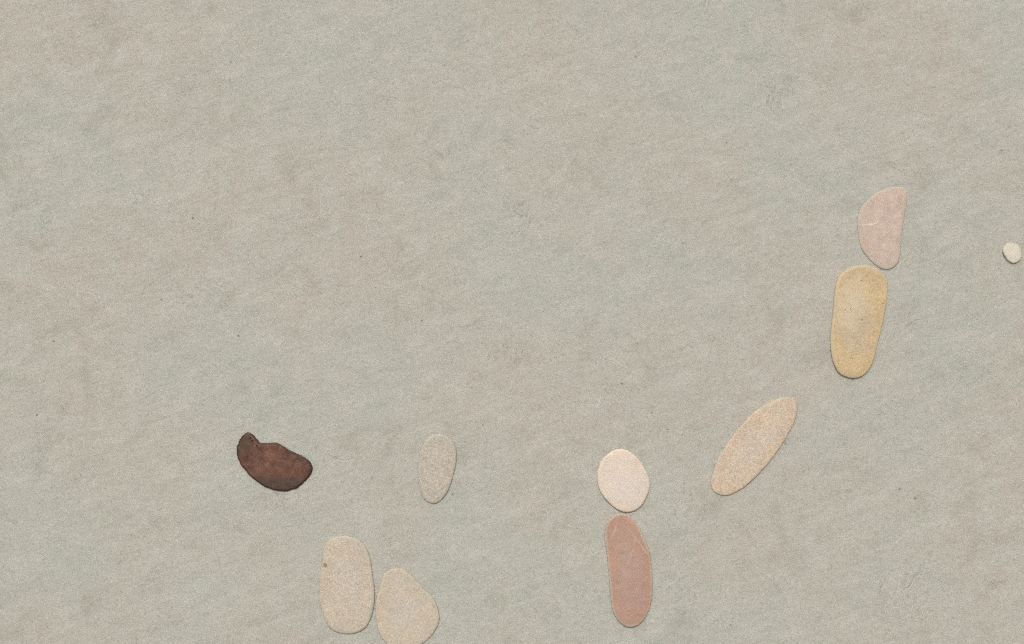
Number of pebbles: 10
